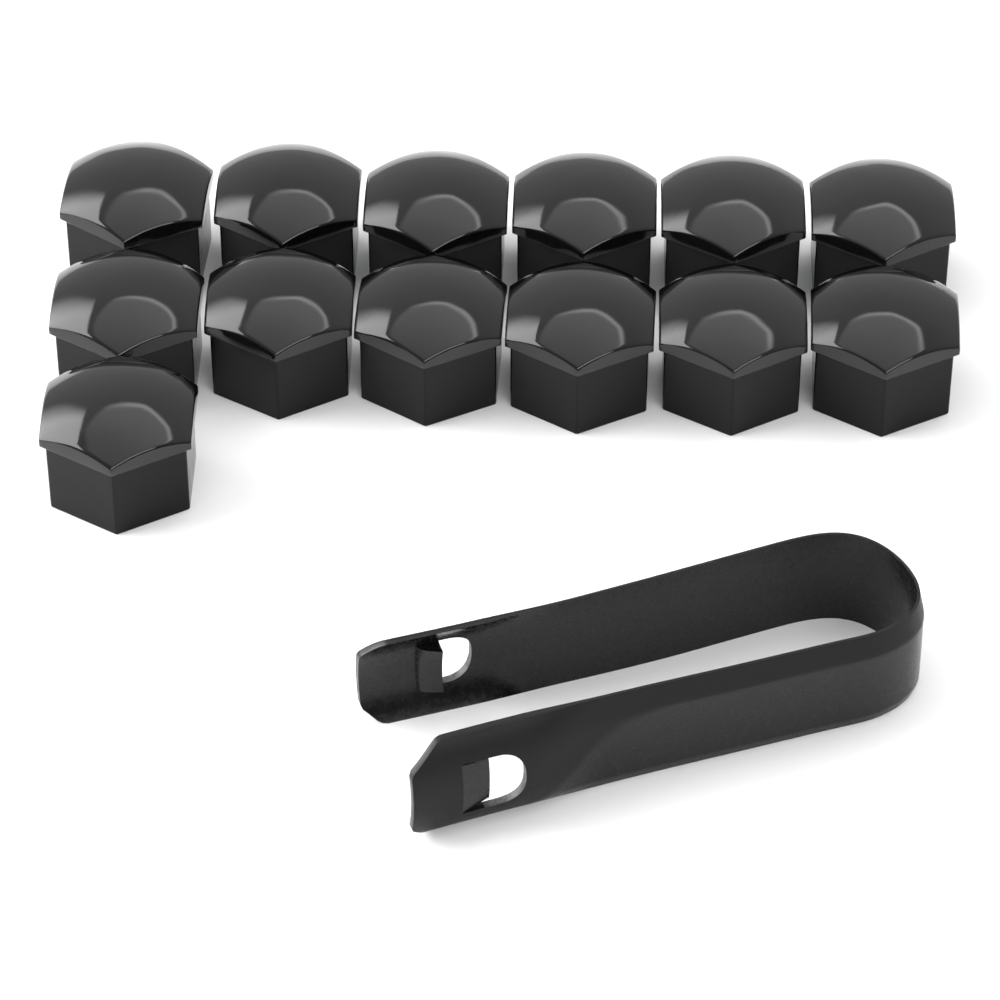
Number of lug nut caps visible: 13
